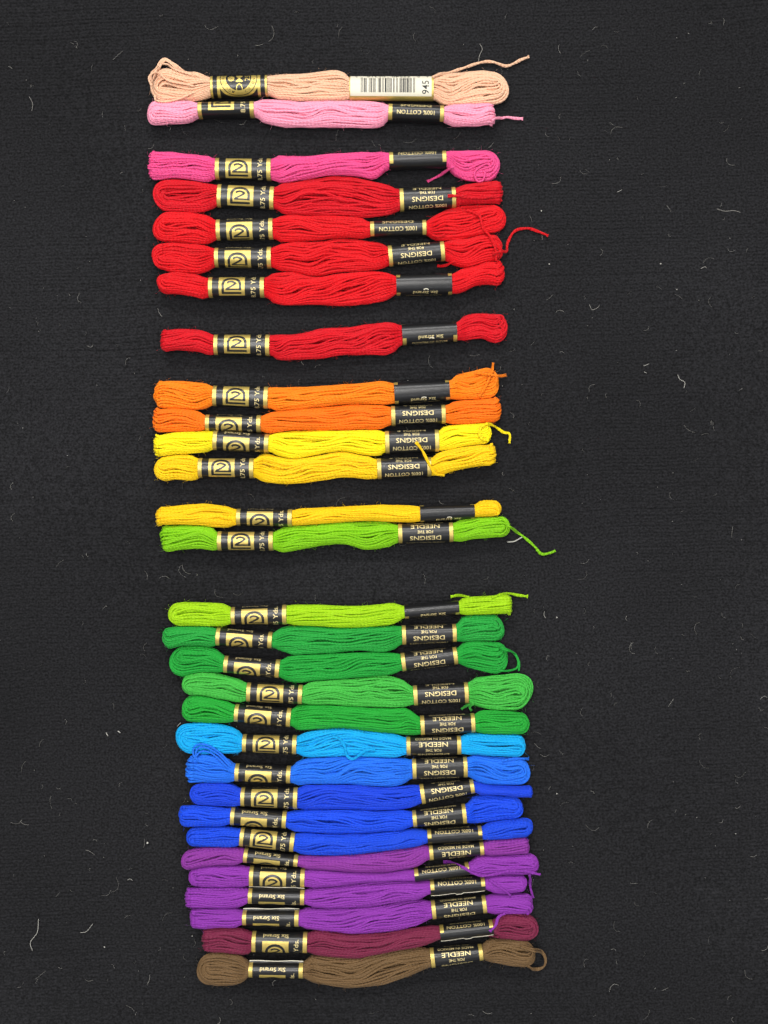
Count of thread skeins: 30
